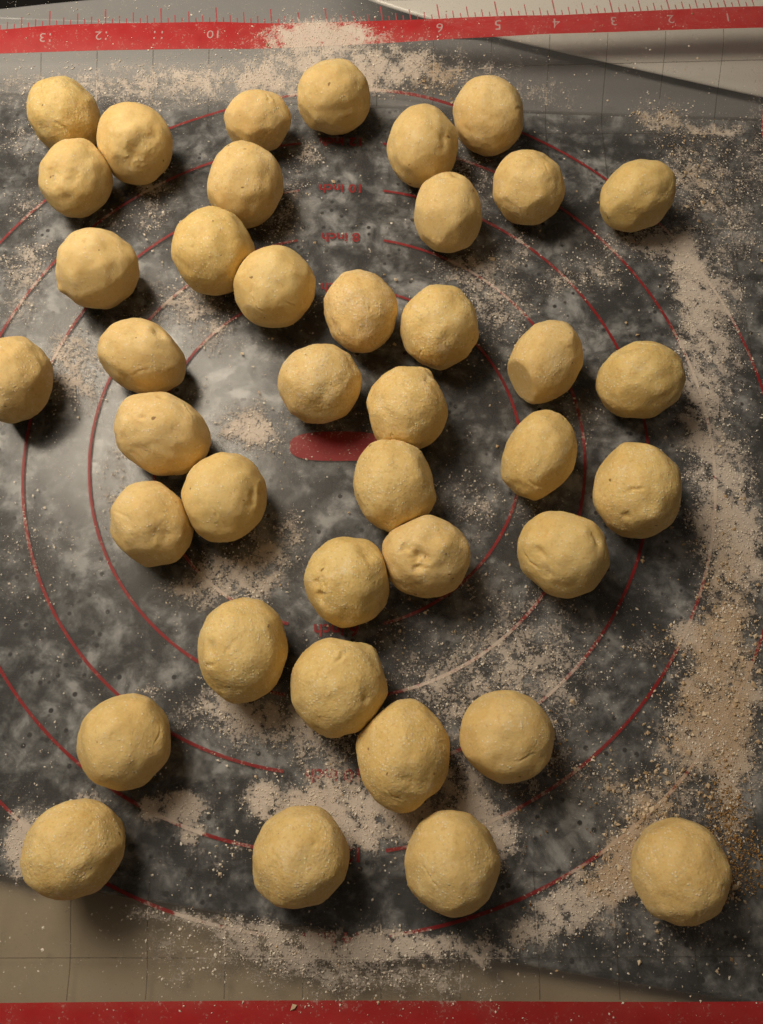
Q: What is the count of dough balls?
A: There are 40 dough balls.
